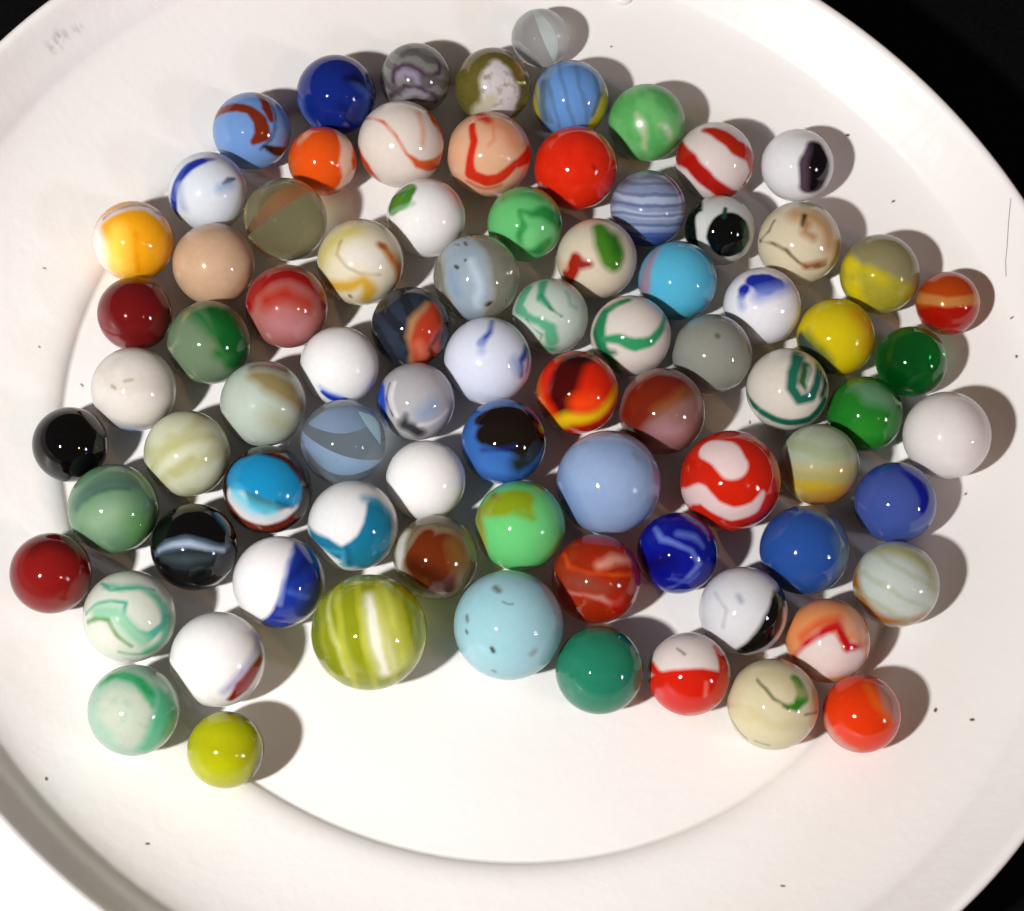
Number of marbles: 81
